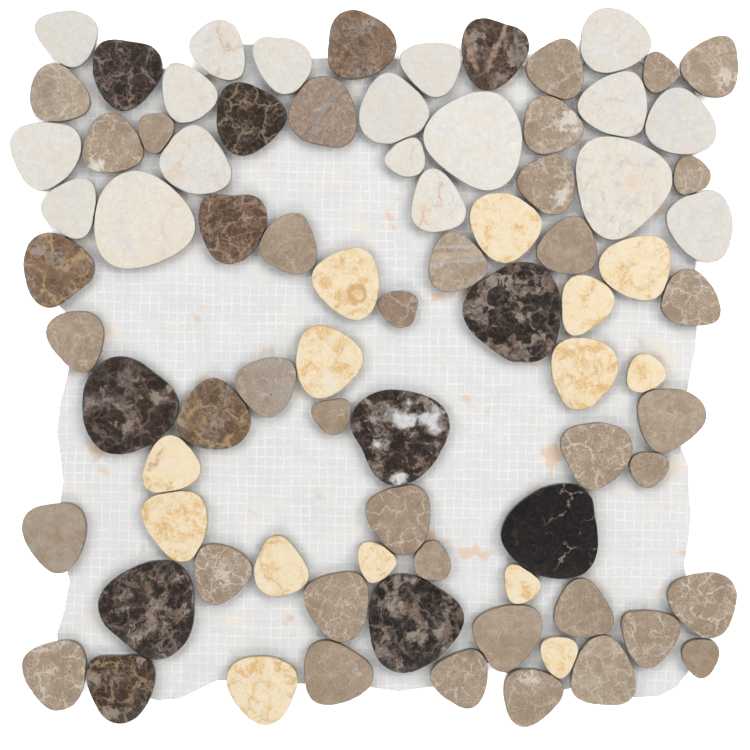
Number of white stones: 18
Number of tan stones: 36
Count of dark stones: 14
